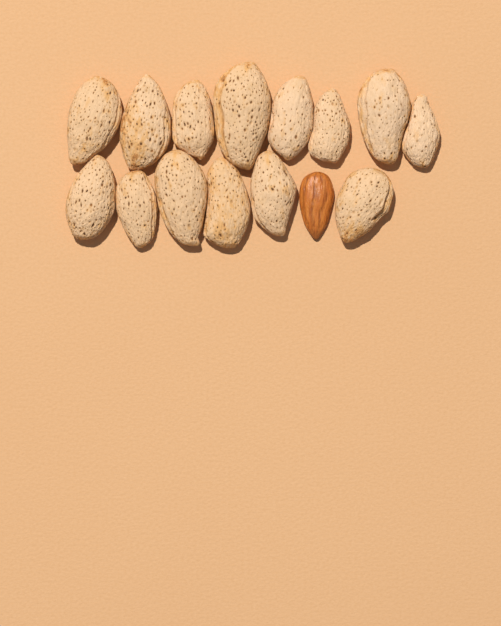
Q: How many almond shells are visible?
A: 14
